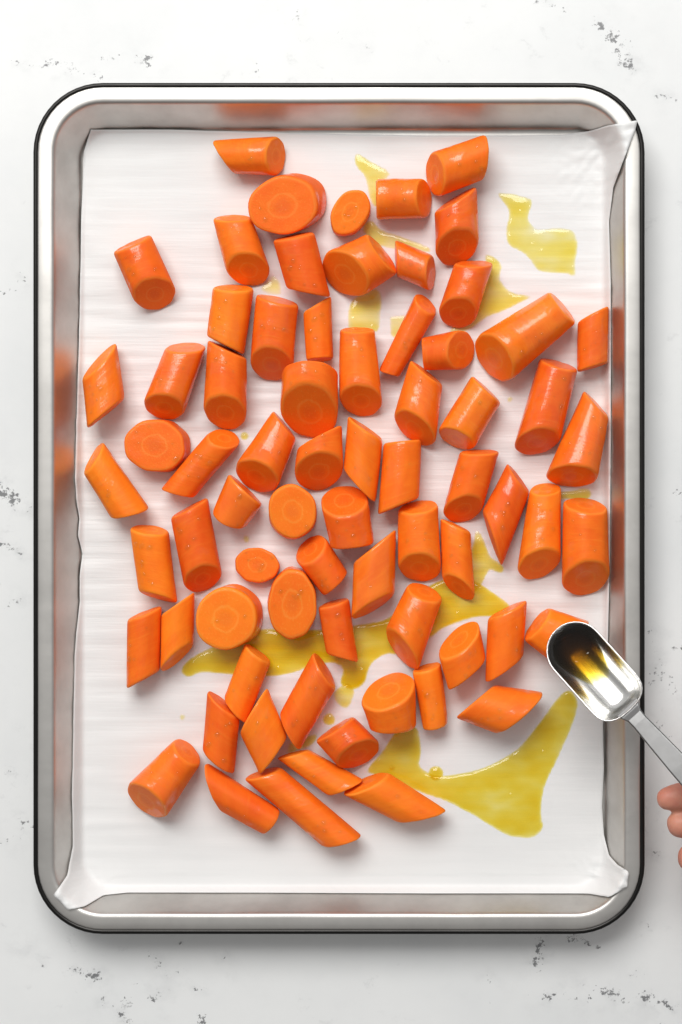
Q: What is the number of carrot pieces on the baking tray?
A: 71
